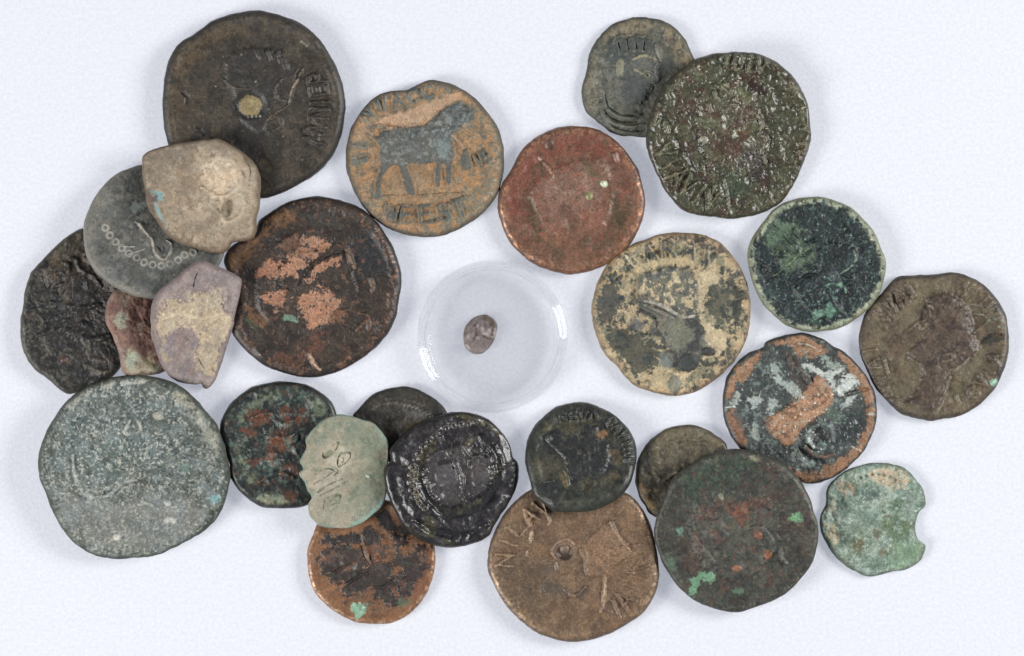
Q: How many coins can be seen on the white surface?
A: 27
